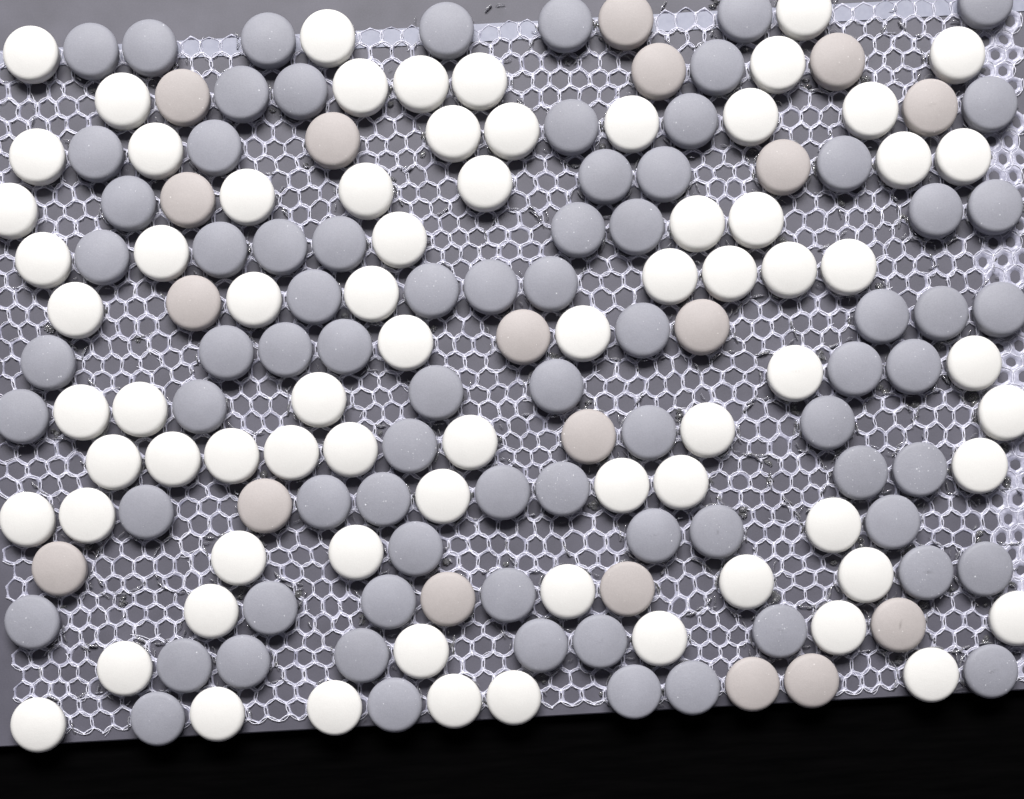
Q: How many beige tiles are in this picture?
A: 19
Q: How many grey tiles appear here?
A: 76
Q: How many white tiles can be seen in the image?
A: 73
